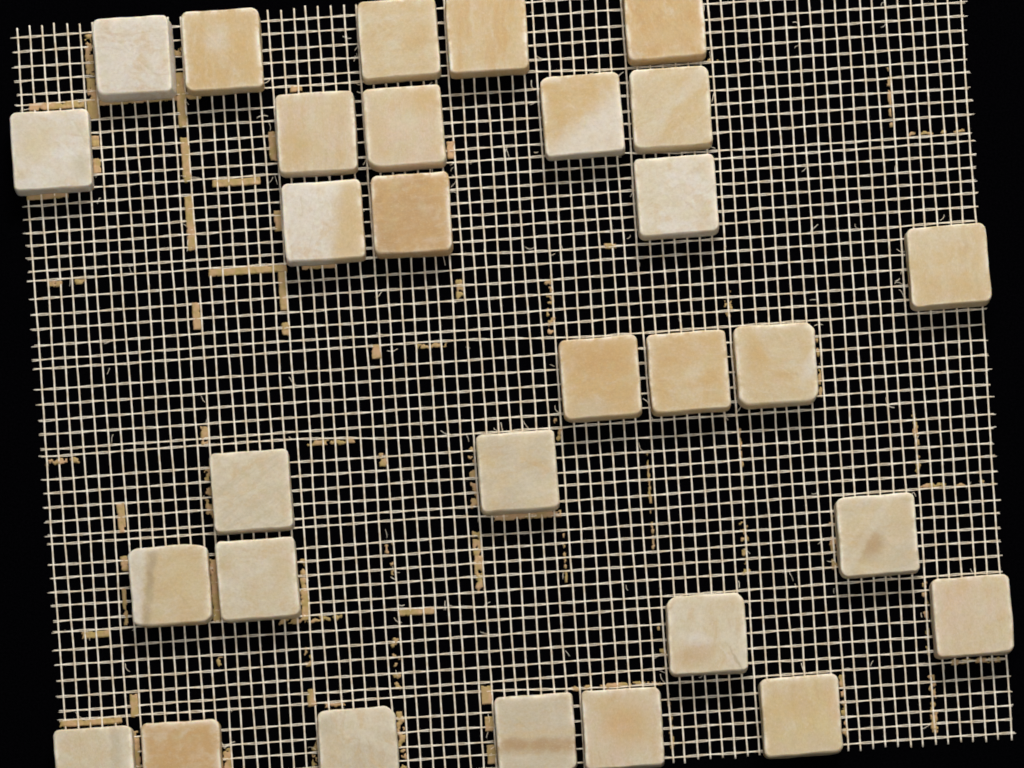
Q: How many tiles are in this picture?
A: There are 30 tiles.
